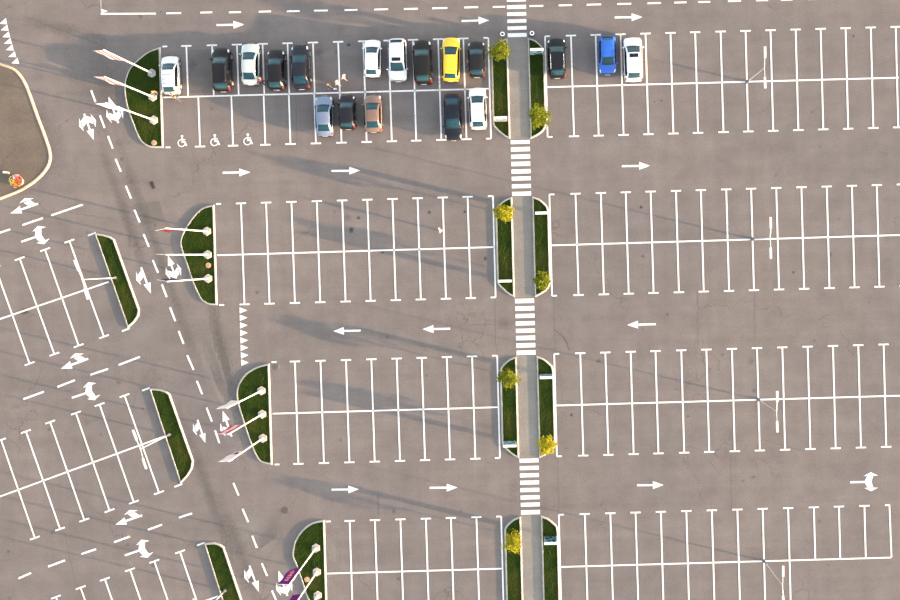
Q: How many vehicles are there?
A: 18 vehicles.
